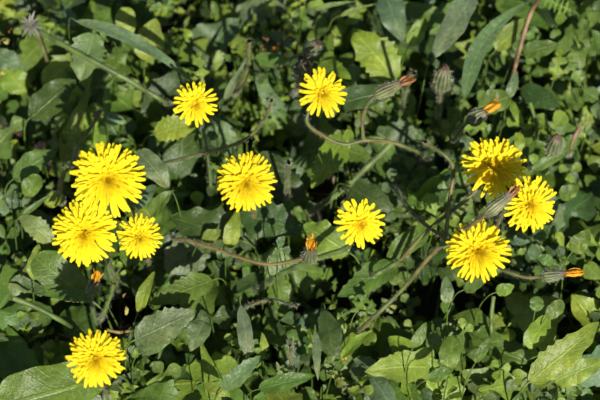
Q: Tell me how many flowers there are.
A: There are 11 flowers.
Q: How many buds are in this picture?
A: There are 10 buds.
